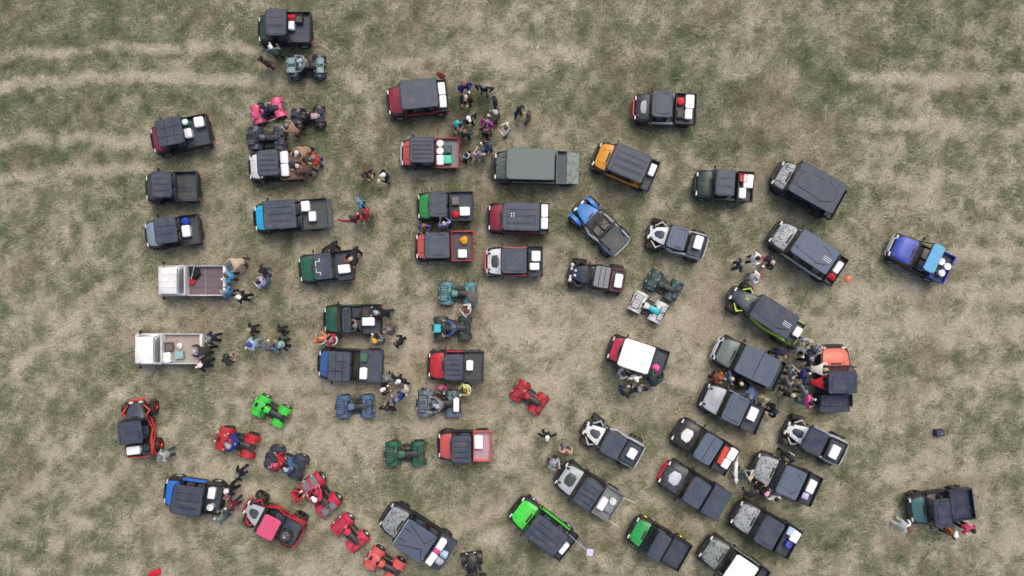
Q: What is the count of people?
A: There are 117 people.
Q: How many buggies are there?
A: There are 47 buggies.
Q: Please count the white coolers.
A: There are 46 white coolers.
